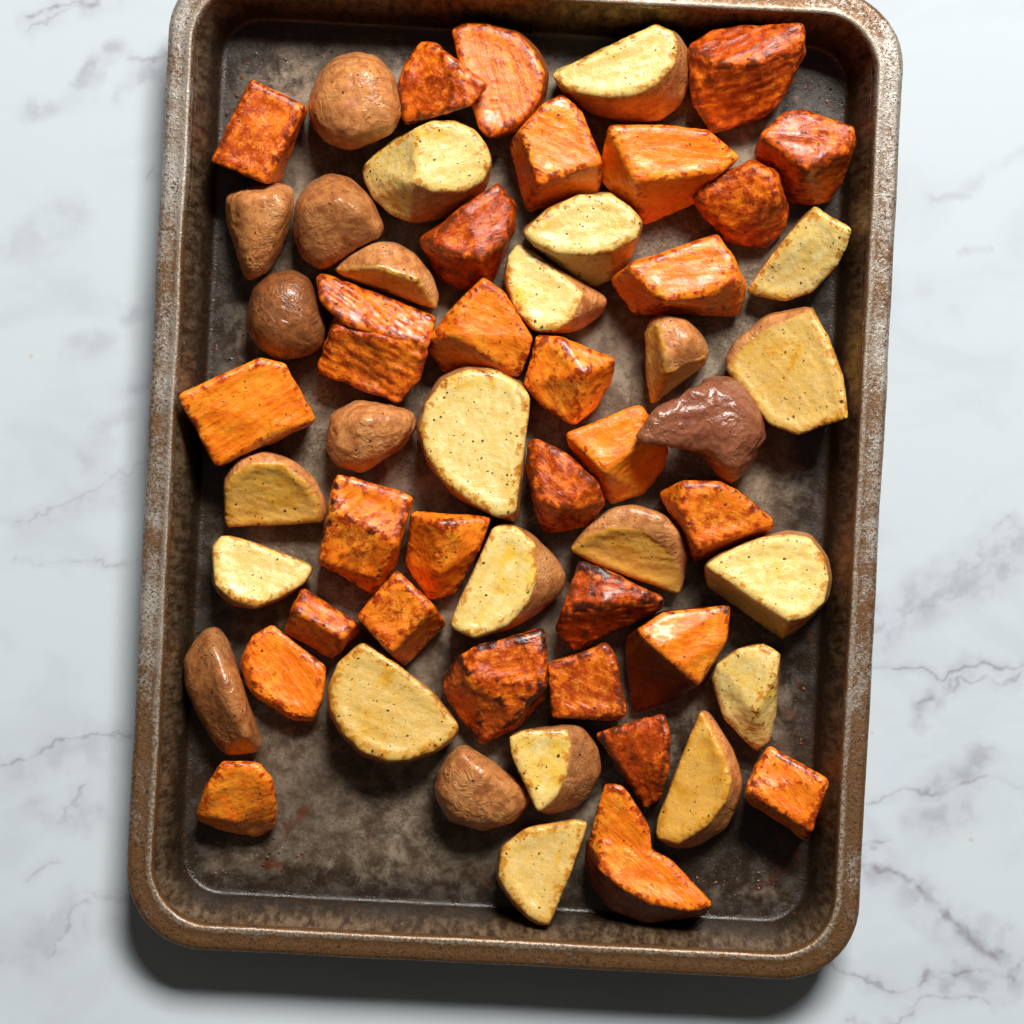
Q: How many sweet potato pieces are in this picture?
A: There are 30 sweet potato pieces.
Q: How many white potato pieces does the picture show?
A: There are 27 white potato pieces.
